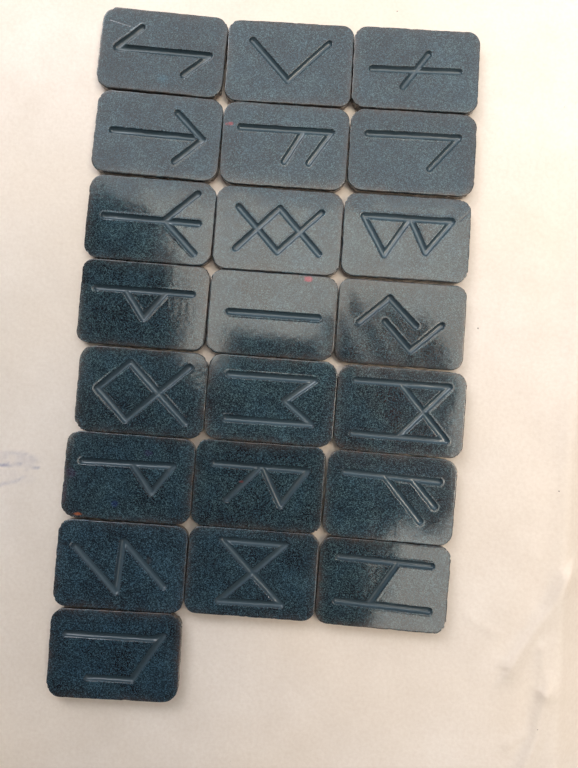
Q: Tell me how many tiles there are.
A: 22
